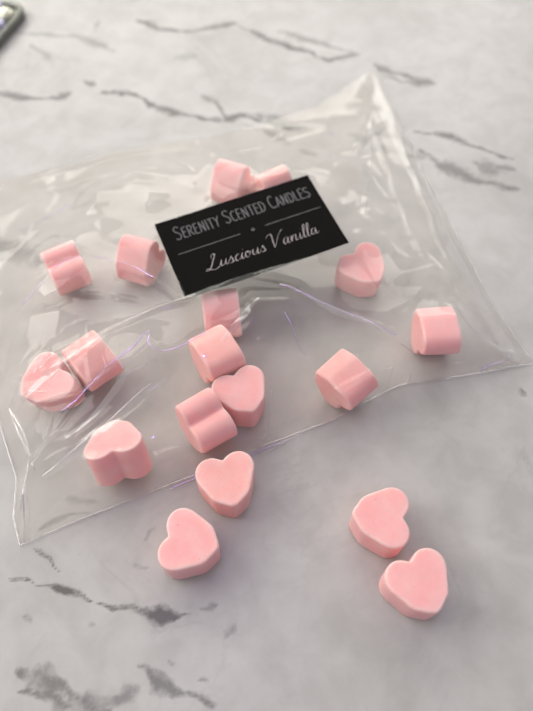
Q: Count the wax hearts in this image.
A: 18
